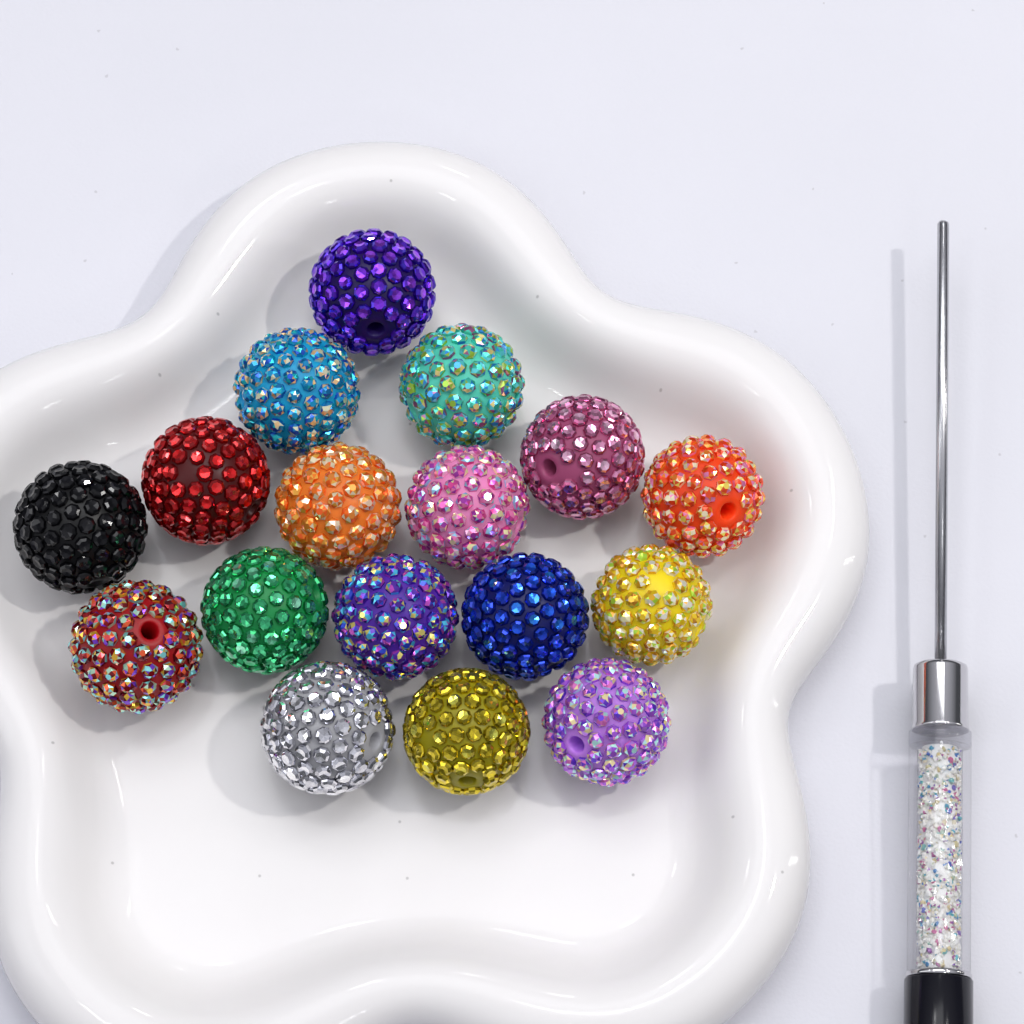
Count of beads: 17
